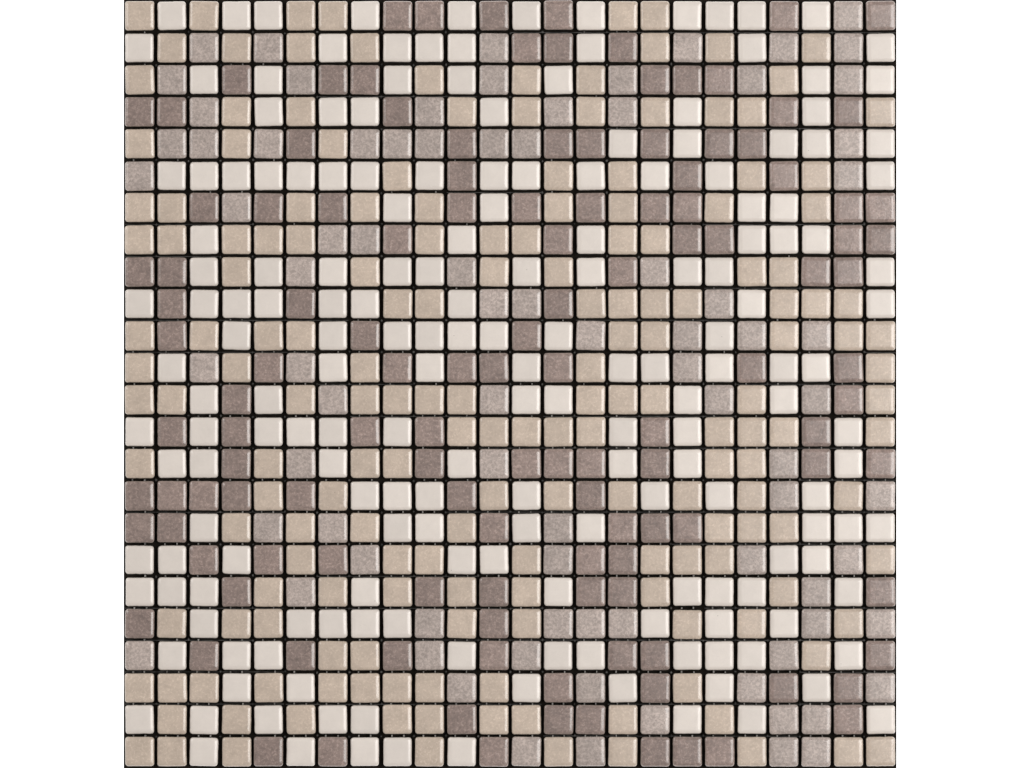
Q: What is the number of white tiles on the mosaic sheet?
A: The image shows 187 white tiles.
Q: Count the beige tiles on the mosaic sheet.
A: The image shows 179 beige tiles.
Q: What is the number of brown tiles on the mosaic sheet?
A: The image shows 127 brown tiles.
